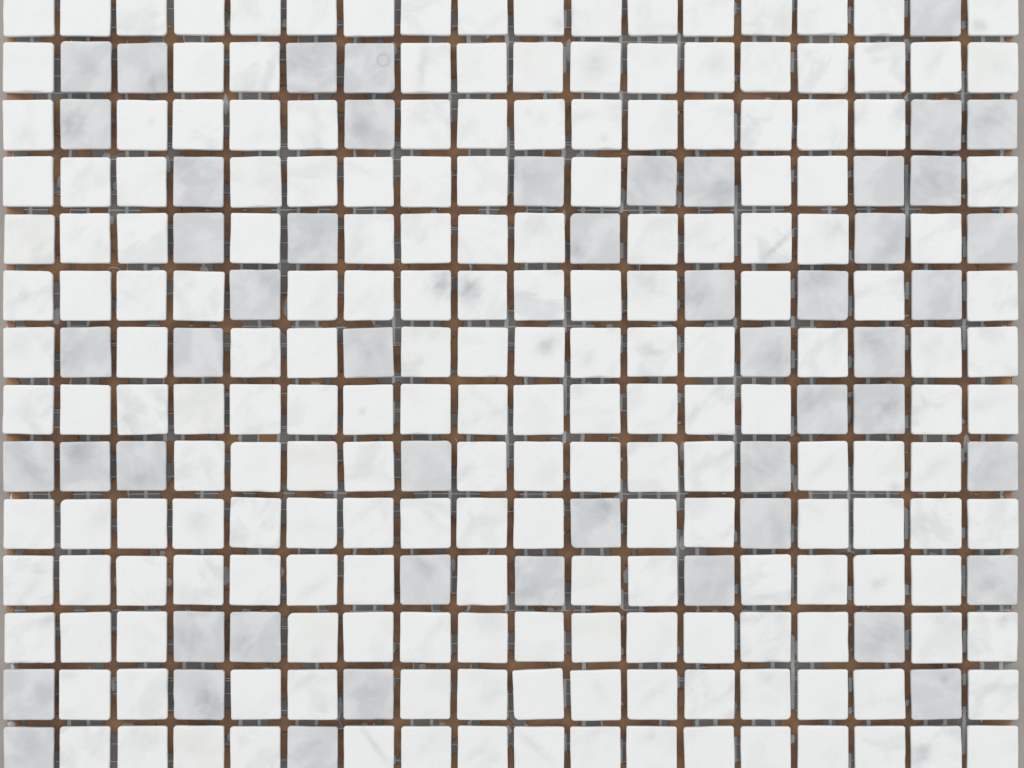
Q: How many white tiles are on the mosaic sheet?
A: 200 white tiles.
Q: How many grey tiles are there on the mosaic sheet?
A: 52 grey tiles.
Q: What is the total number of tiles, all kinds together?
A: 252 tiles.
